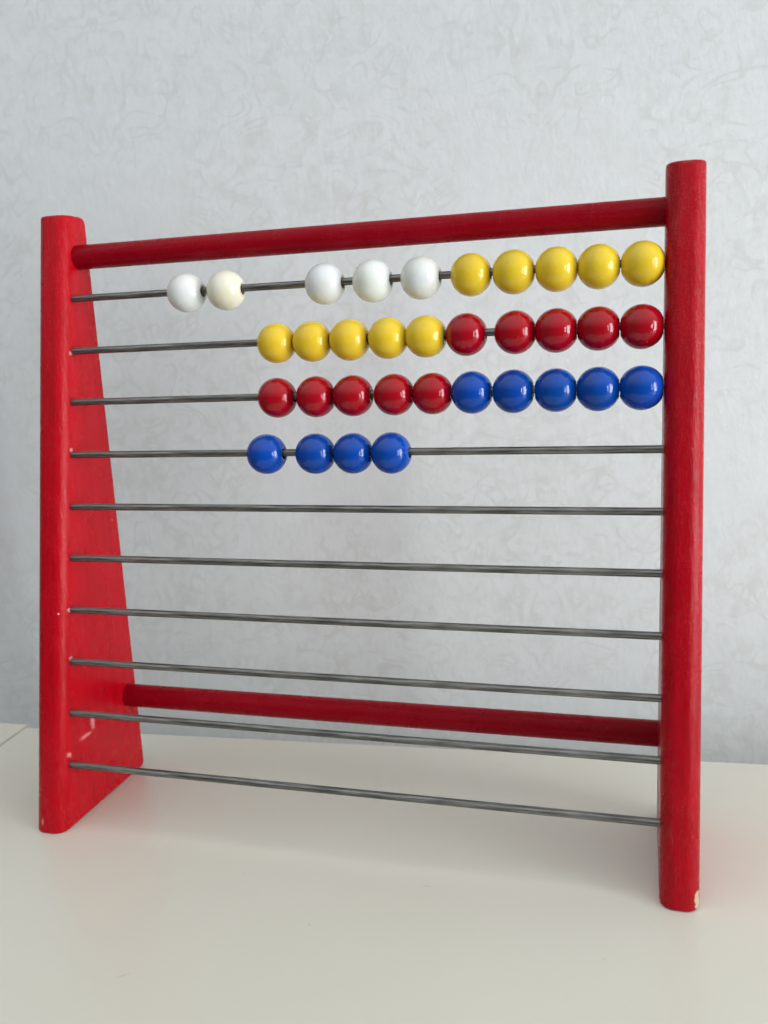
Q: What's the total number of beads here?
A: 34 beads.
